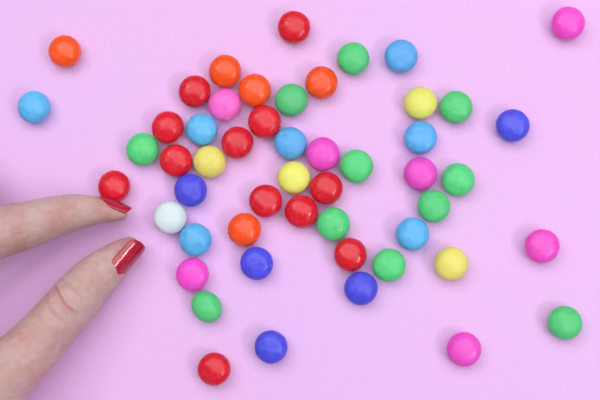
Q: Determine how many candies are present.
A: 52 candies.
